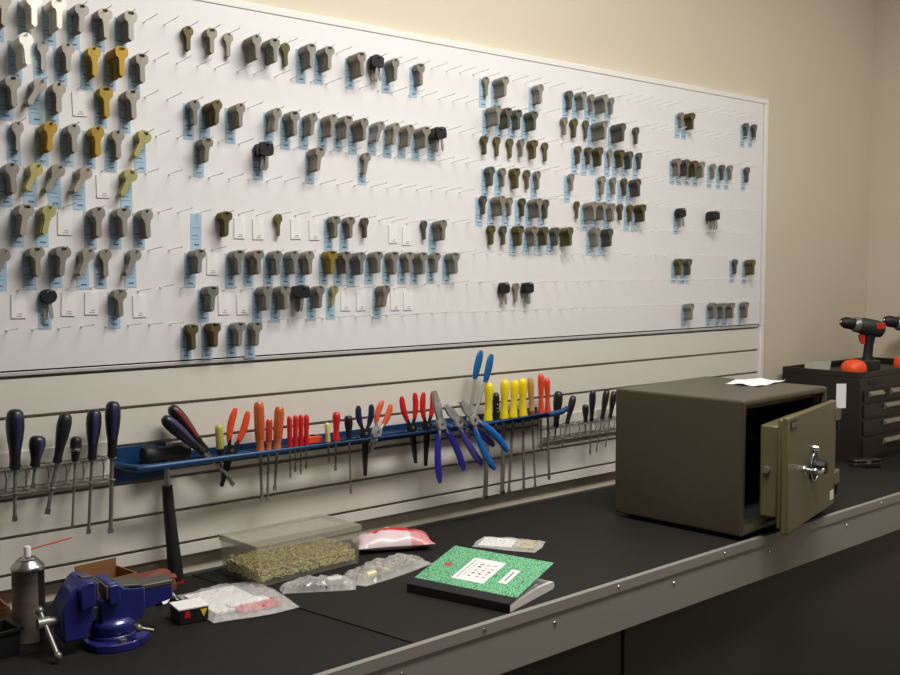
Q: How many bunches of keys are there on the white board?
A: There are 193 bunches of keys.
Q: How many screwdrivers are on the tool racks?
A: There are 33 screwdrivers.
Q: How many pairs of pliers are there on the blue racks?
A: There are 9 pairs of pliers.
